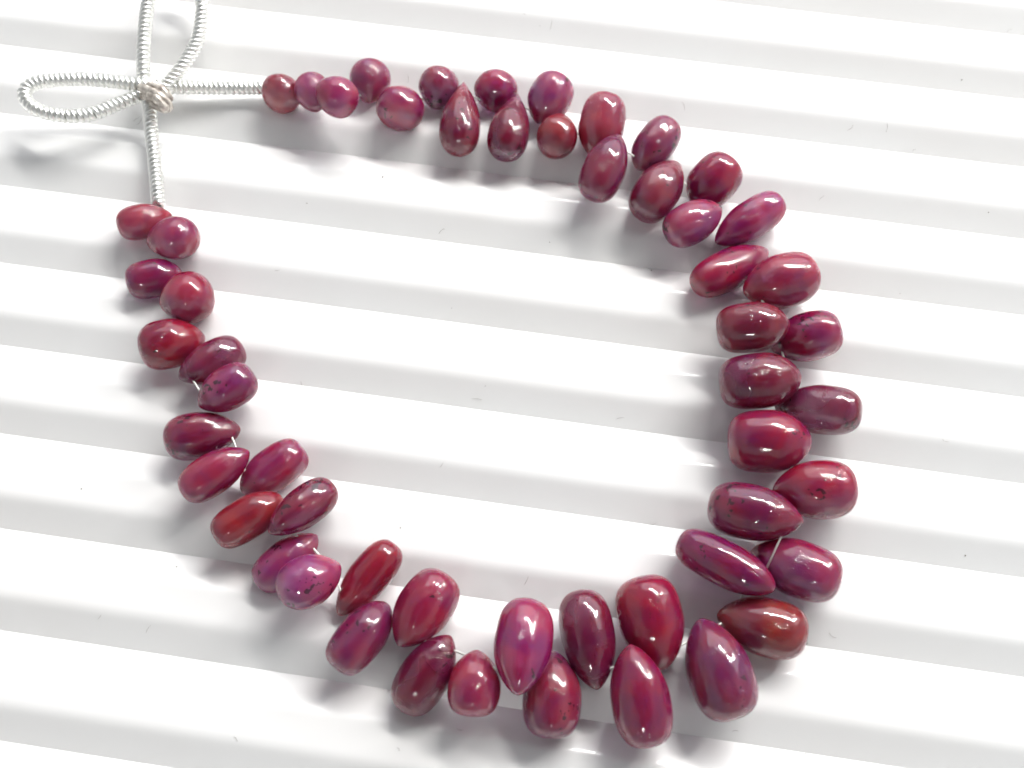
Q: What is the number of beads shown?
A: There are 55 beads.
